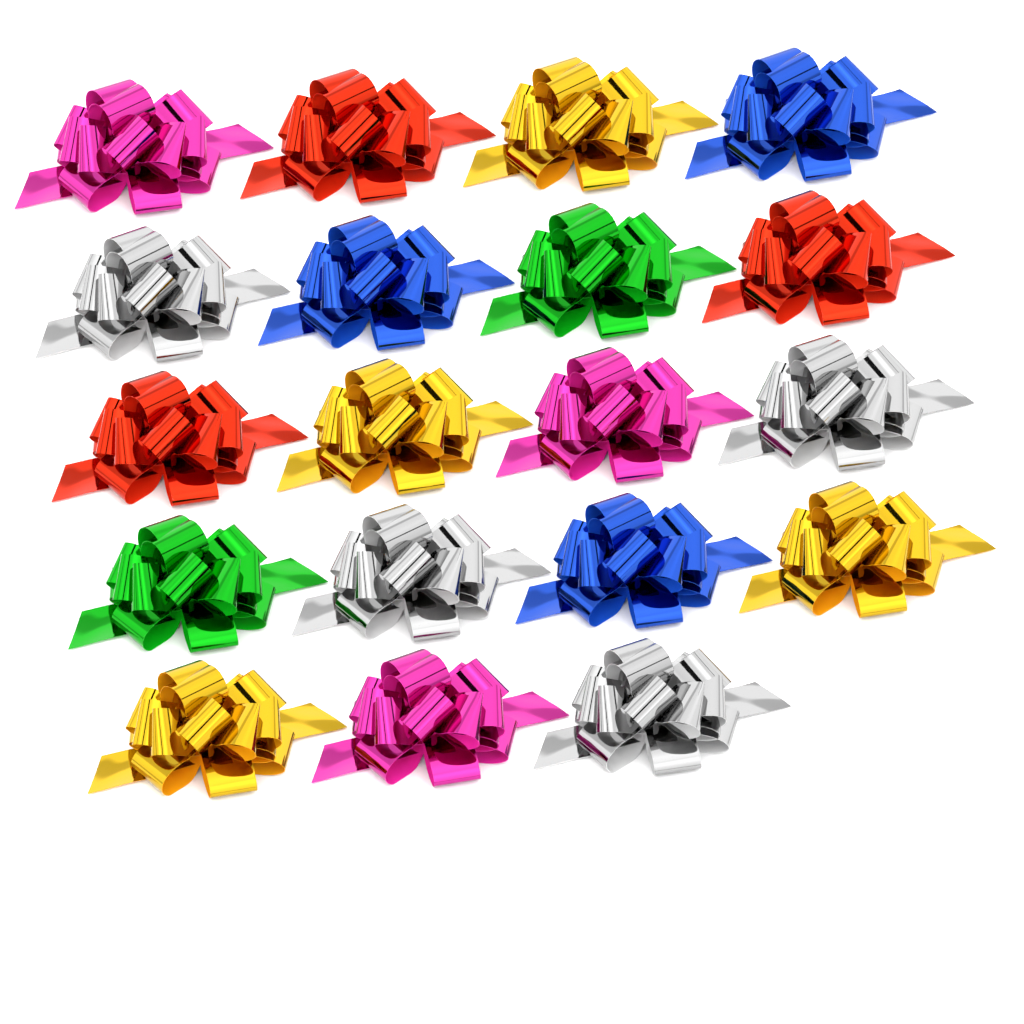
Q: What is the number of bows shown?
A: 19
